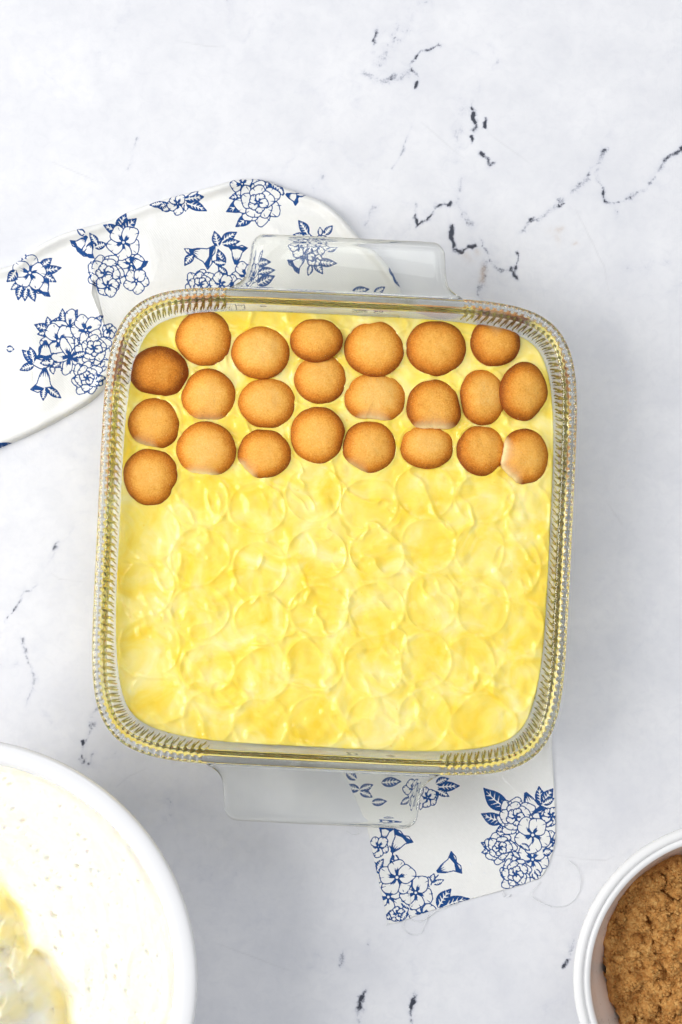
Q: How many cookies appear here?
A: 23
